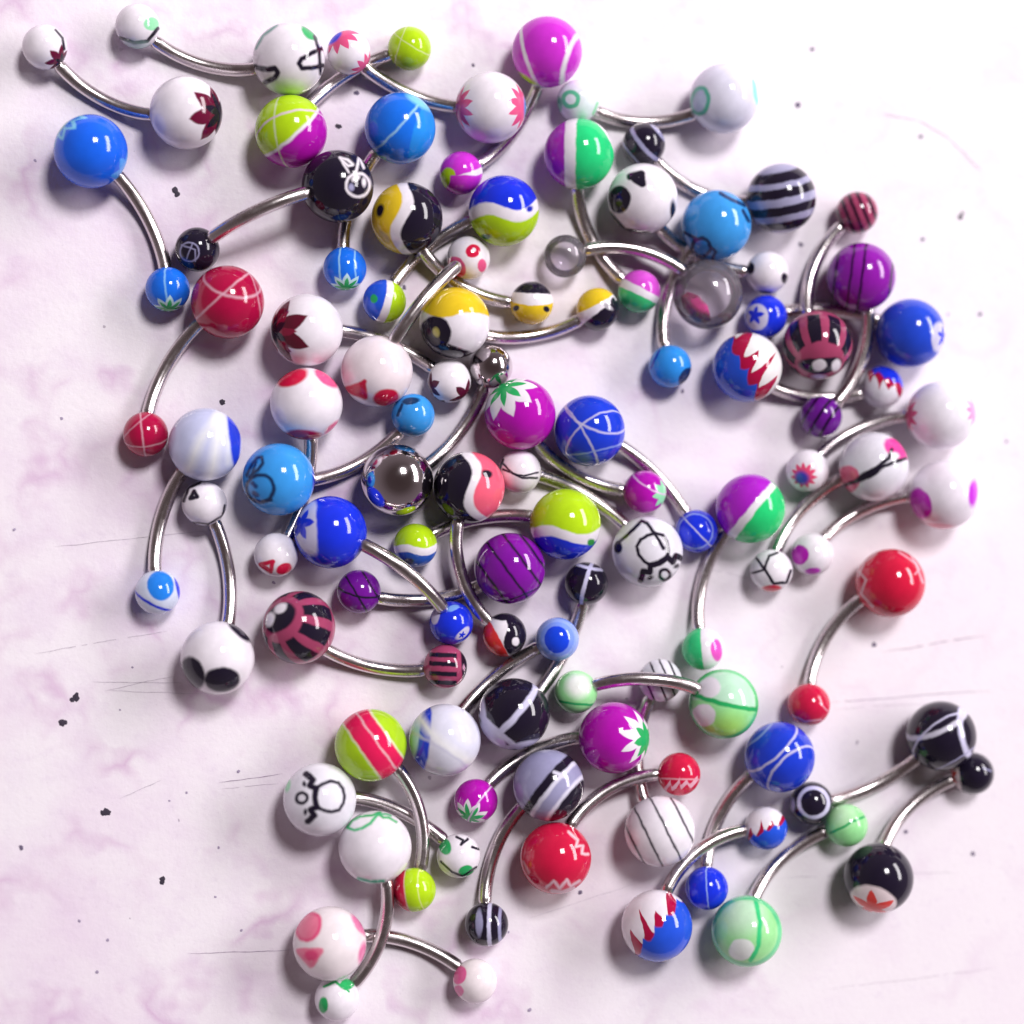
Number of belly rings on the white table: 58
